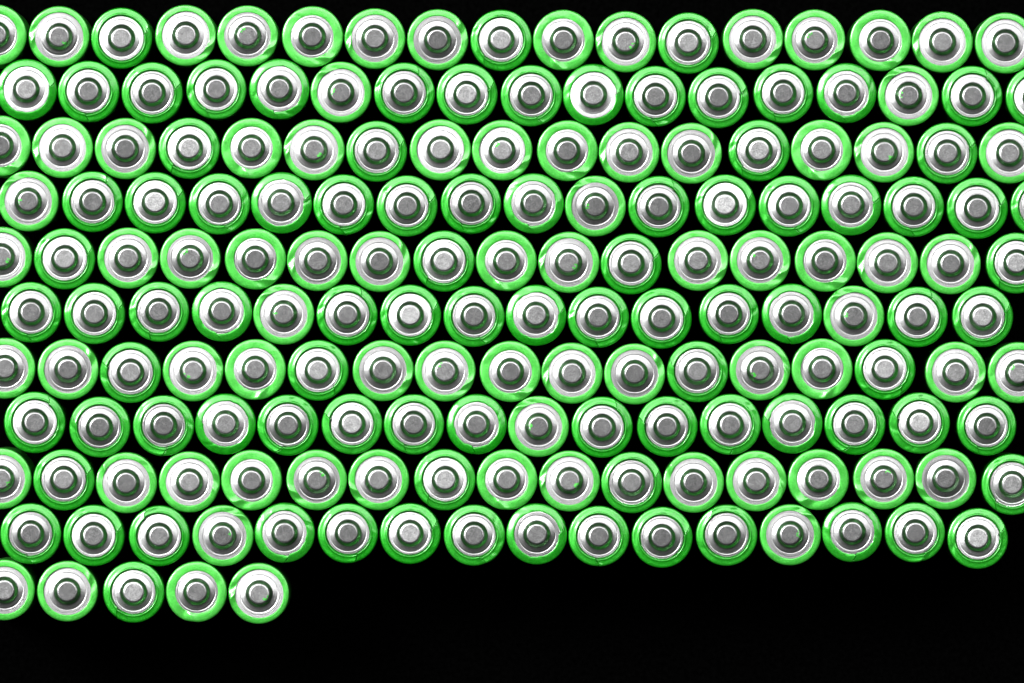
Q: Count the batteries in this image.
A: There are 172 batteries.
